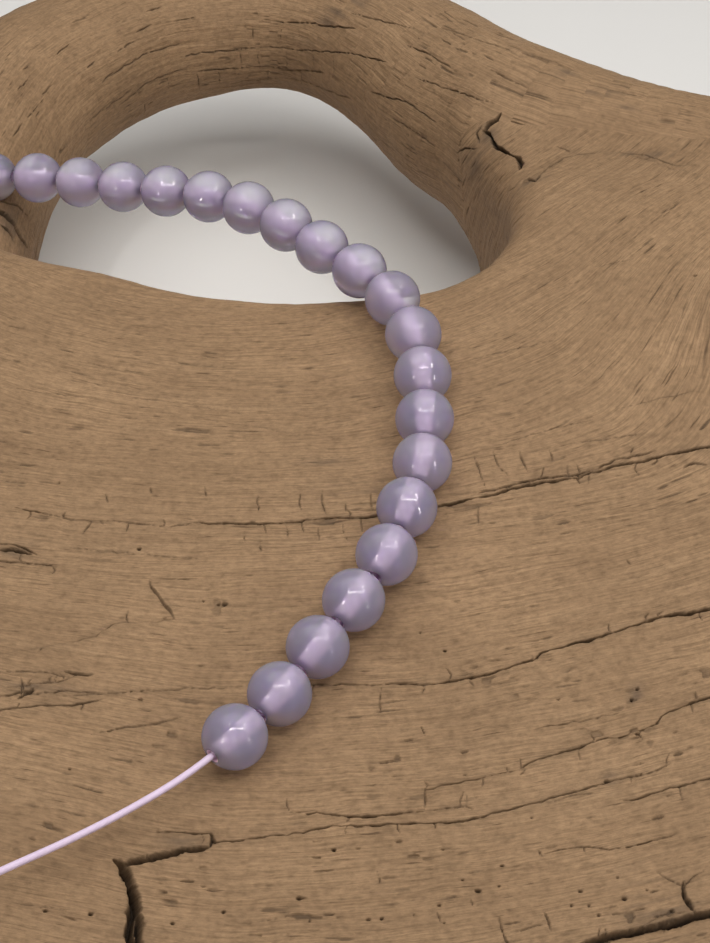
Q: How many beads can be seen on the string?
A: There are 21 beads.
